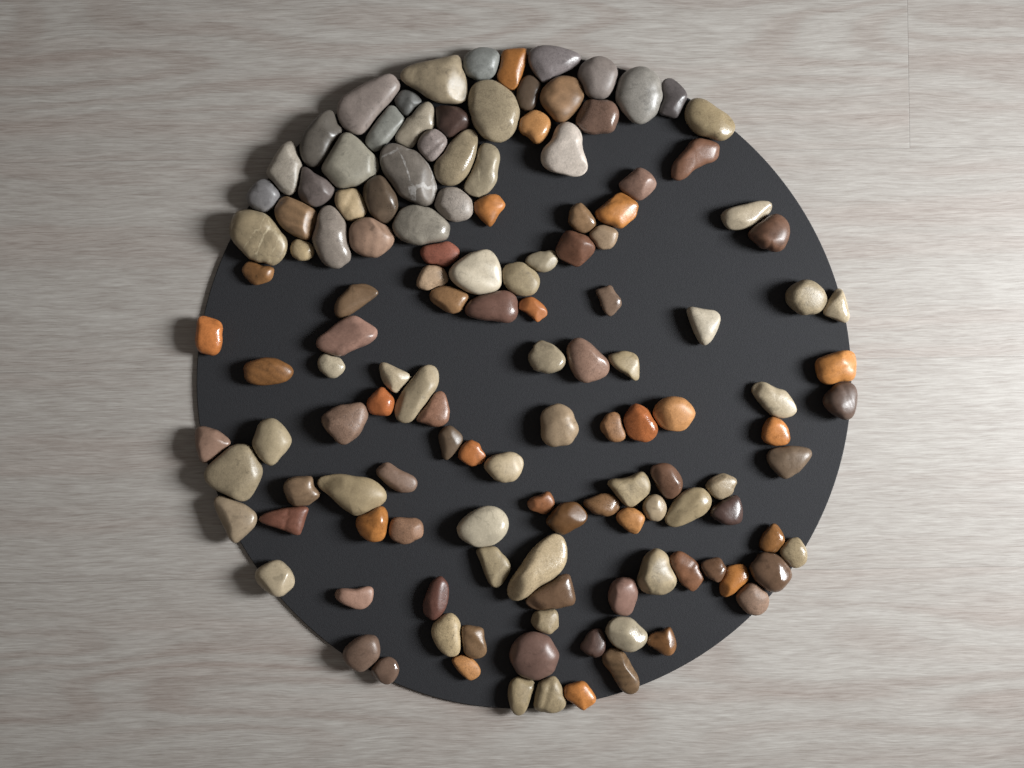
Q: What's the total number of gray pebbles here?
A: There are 19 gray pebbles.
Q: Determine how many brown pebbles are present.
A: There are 53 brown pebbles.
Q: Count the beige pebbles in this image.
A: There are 45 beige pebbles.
